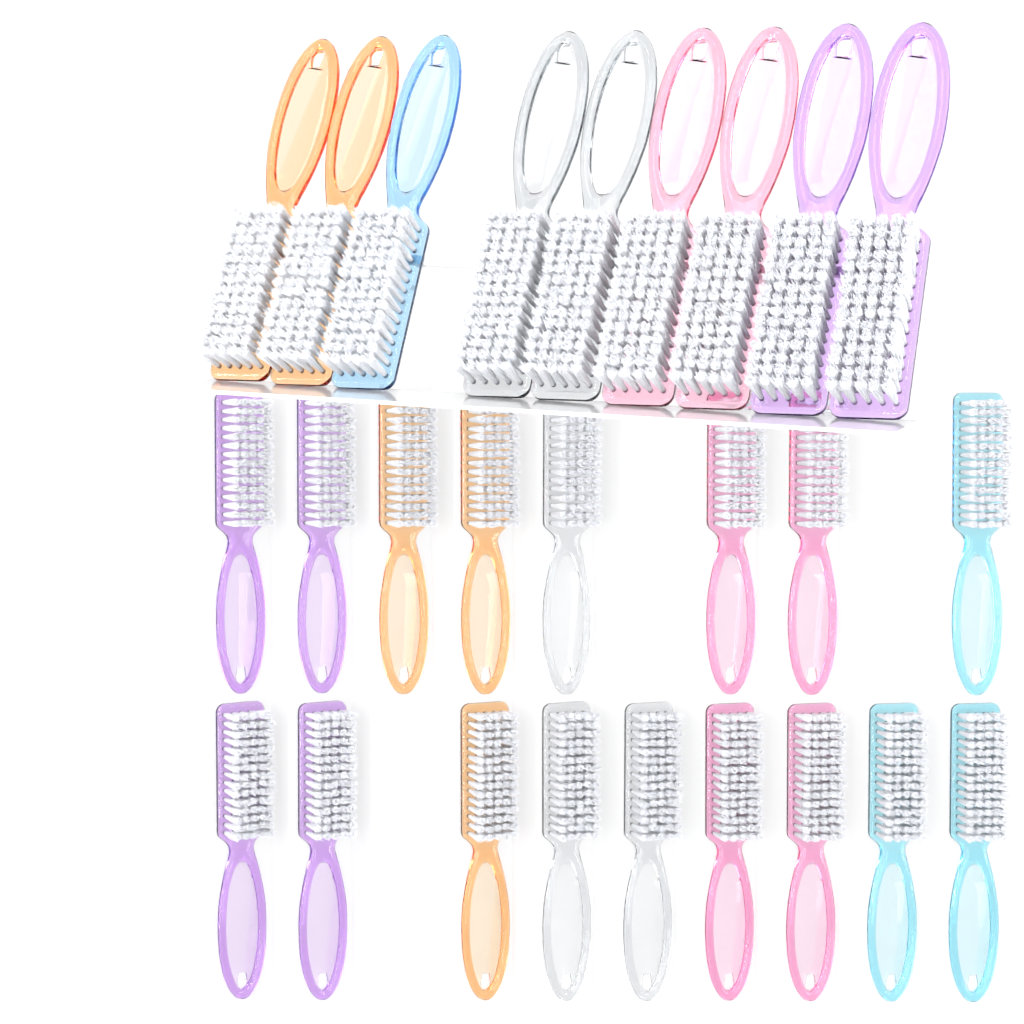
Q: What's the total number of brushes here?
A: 26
